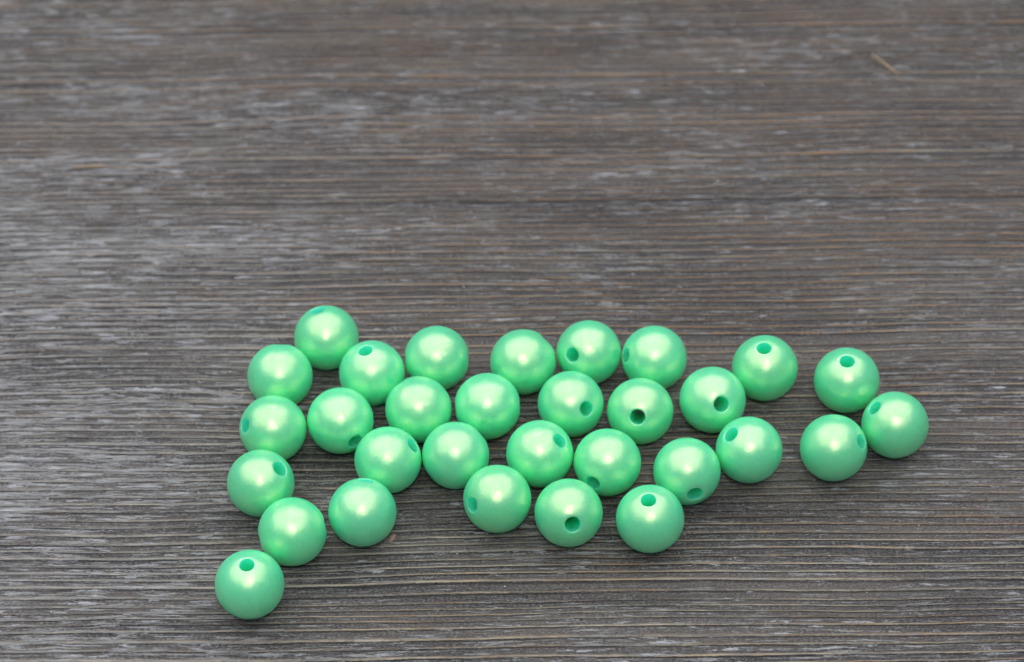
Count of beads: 31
